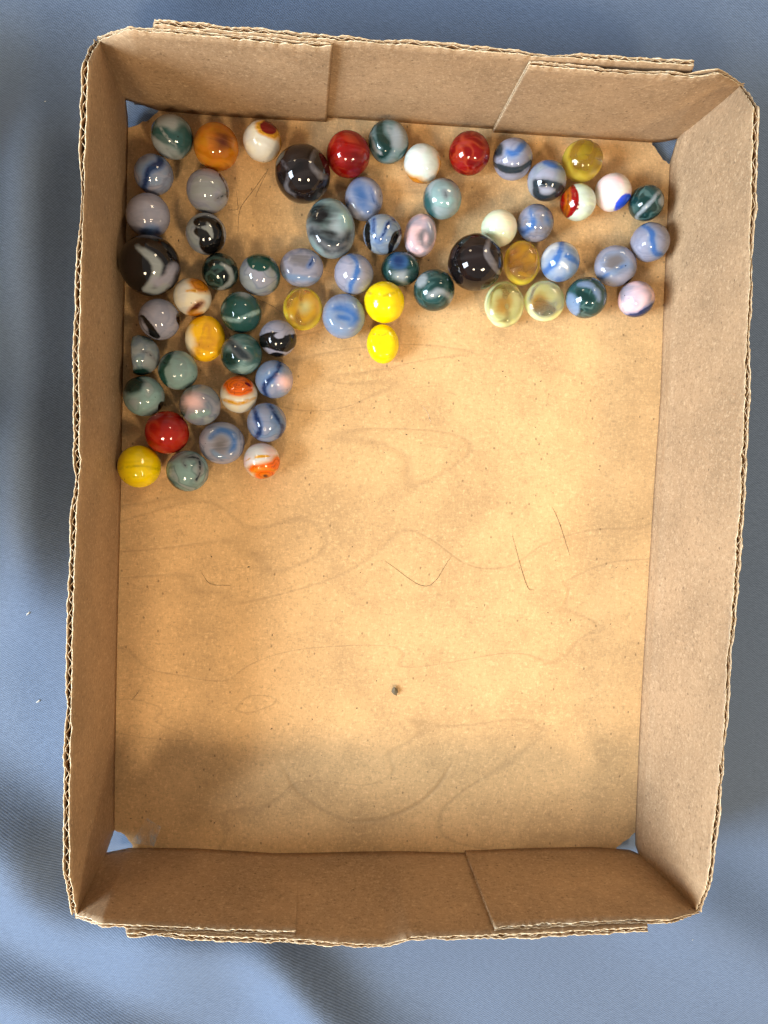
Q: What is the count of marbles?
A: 63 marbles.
